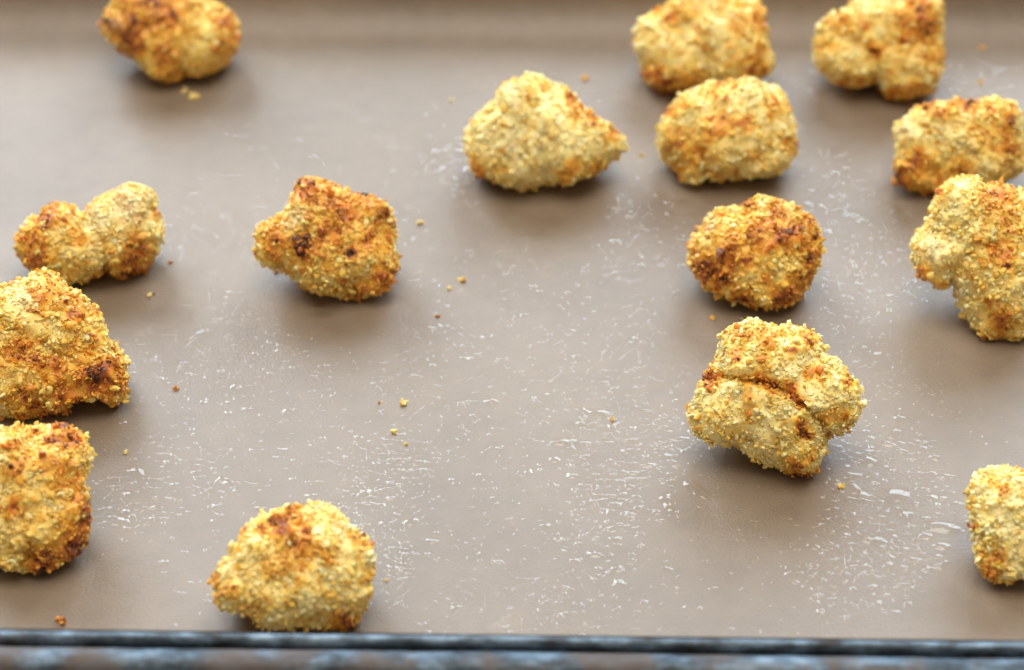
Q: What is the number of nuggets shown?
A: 15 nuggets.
